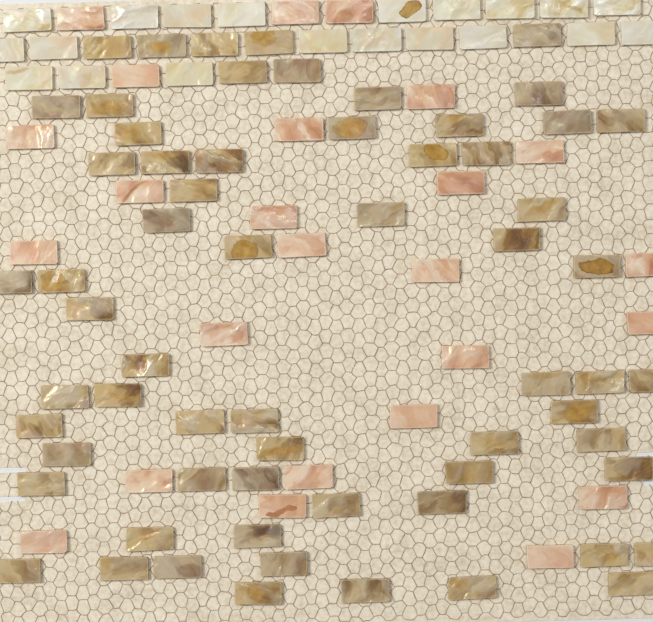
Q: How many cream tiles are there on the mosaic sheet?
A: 20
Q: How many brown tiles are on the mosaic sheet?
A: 64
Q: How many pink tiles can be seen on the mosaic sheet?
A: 25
